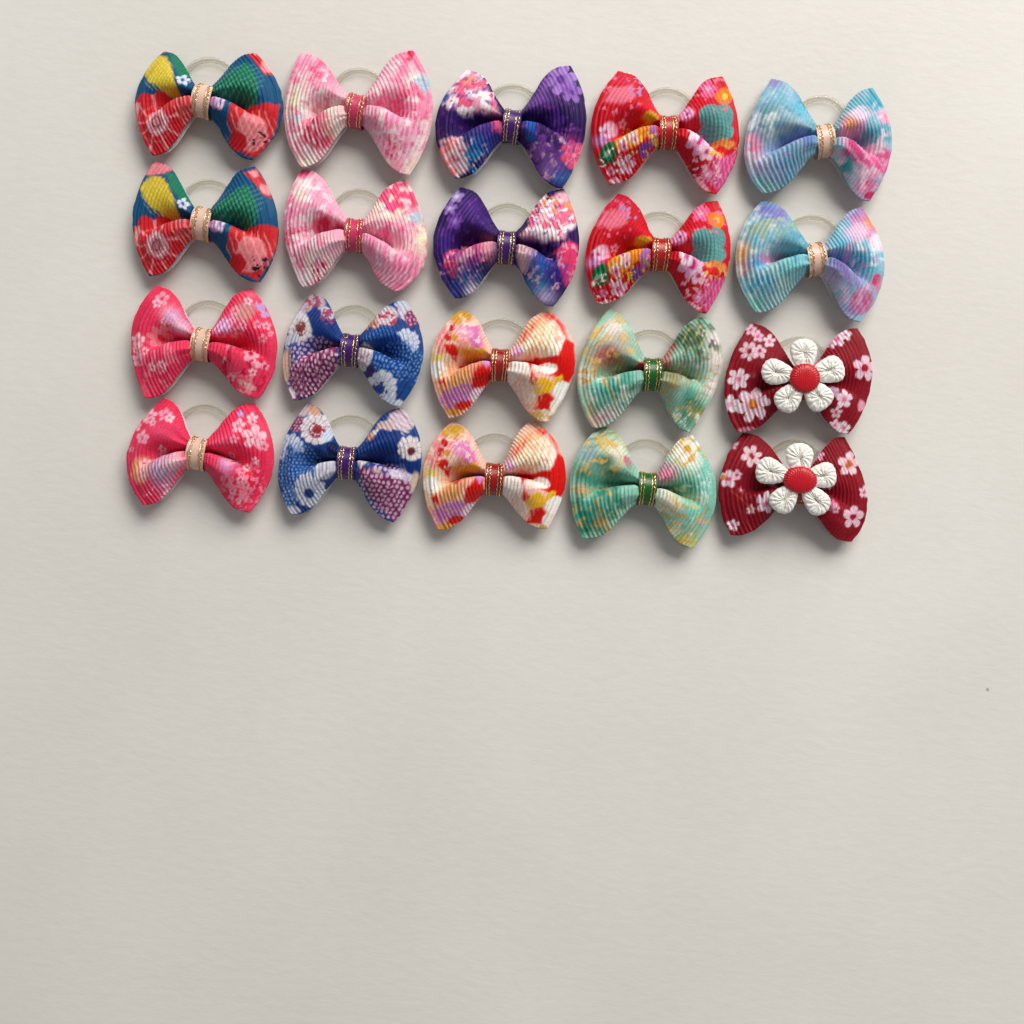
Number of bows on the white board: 20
